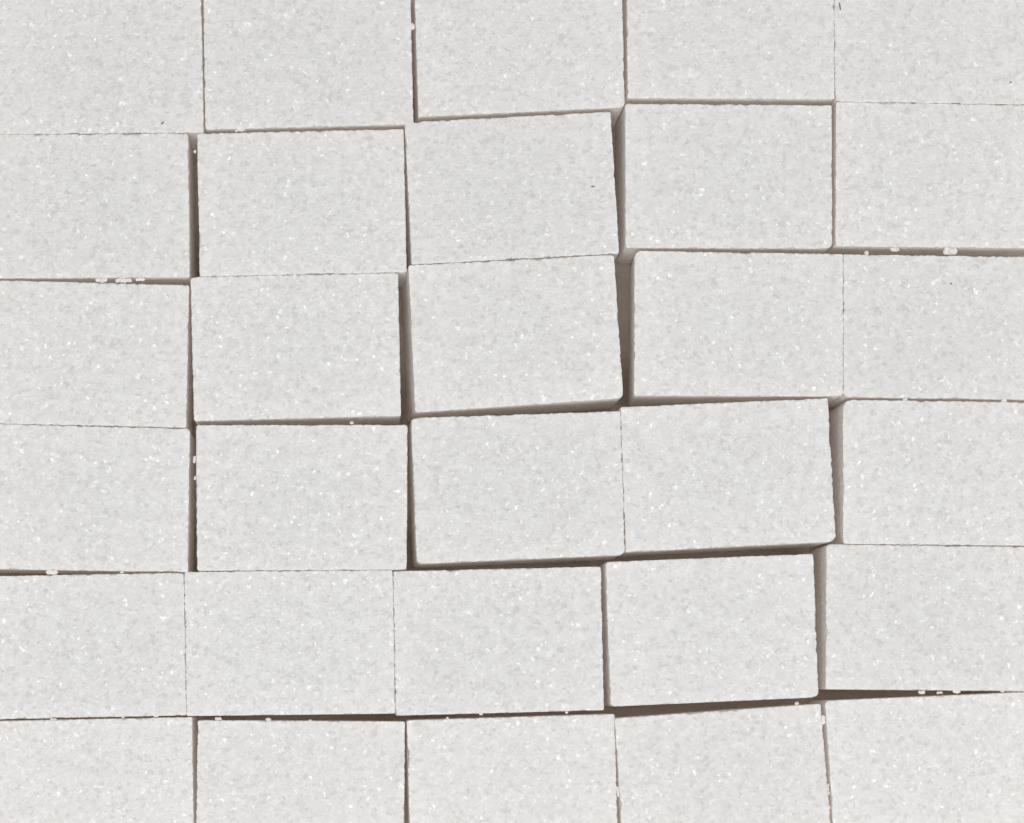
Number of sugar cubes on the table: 30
